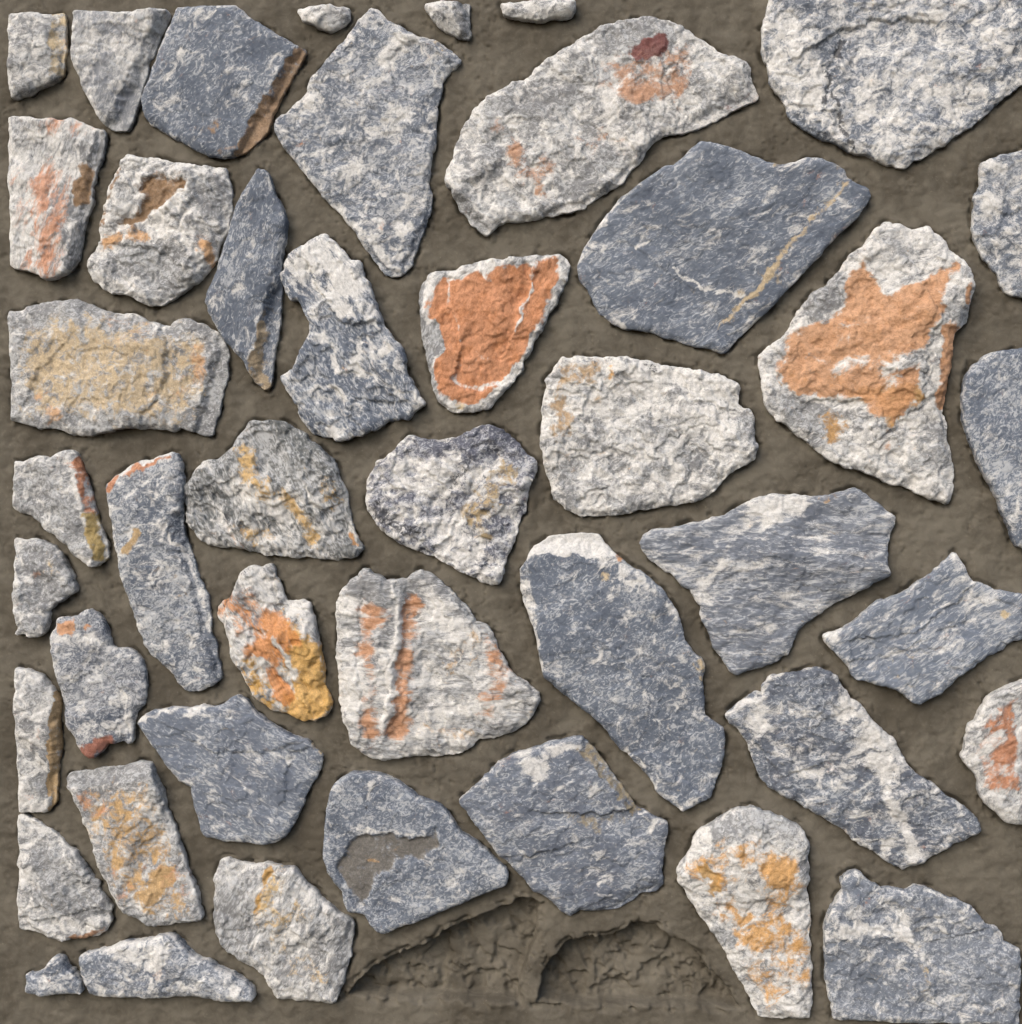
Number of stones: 44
